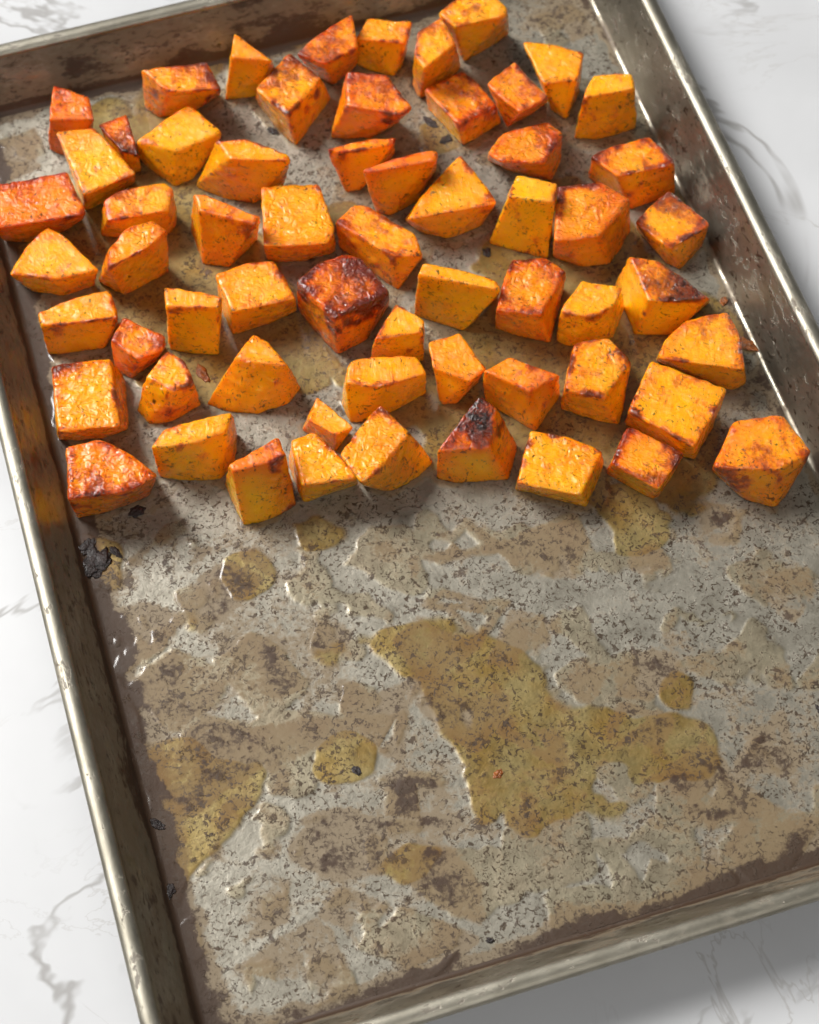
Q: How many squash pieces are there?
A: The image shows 61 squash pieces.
